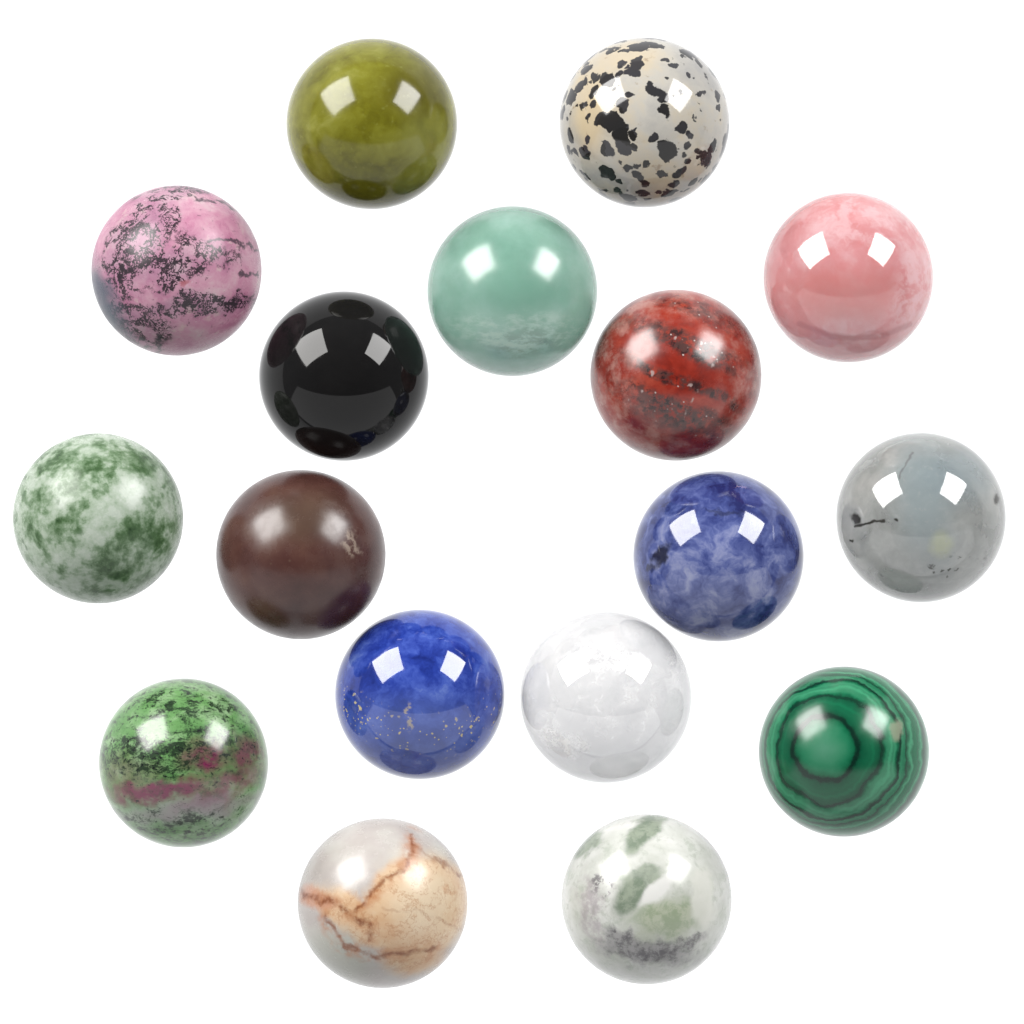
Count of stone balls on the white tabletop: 17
